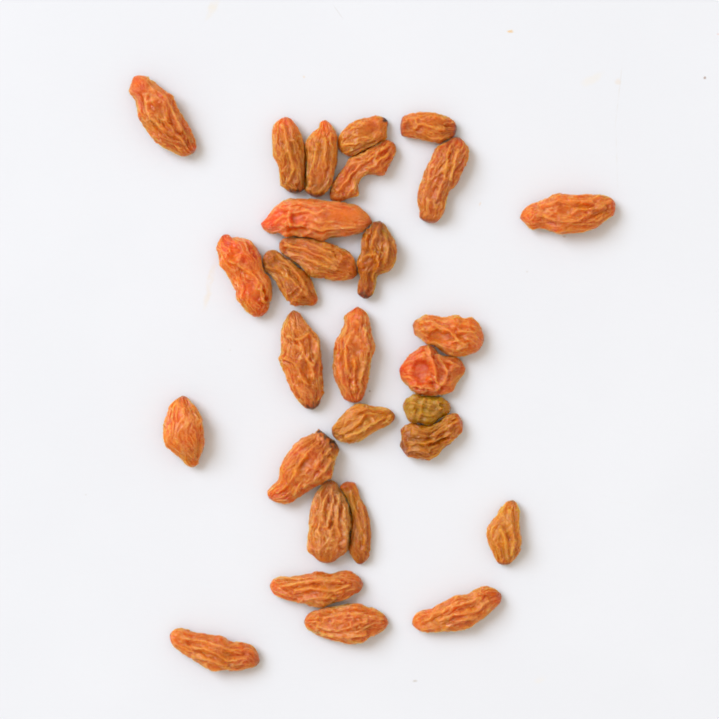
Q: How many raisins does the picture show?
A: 29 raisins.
